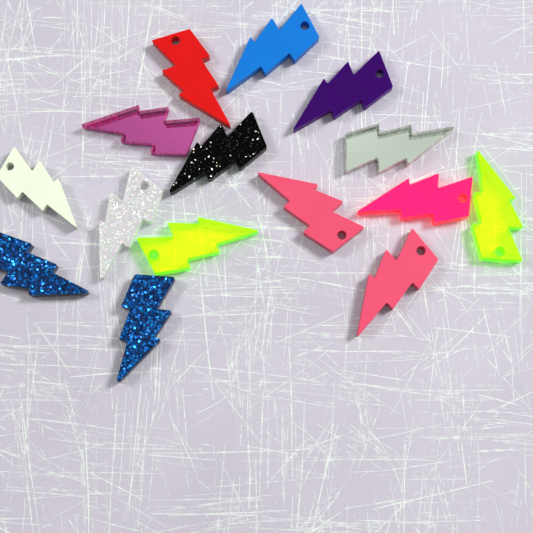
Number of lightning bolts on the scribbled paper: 15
